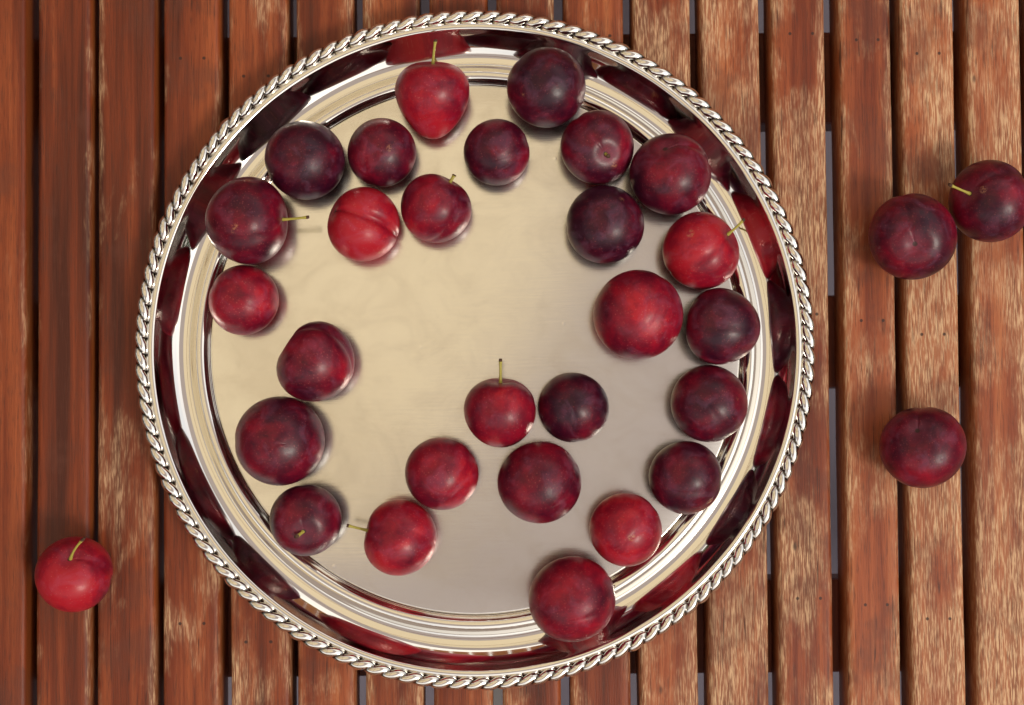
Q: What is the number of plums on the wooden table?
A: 31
